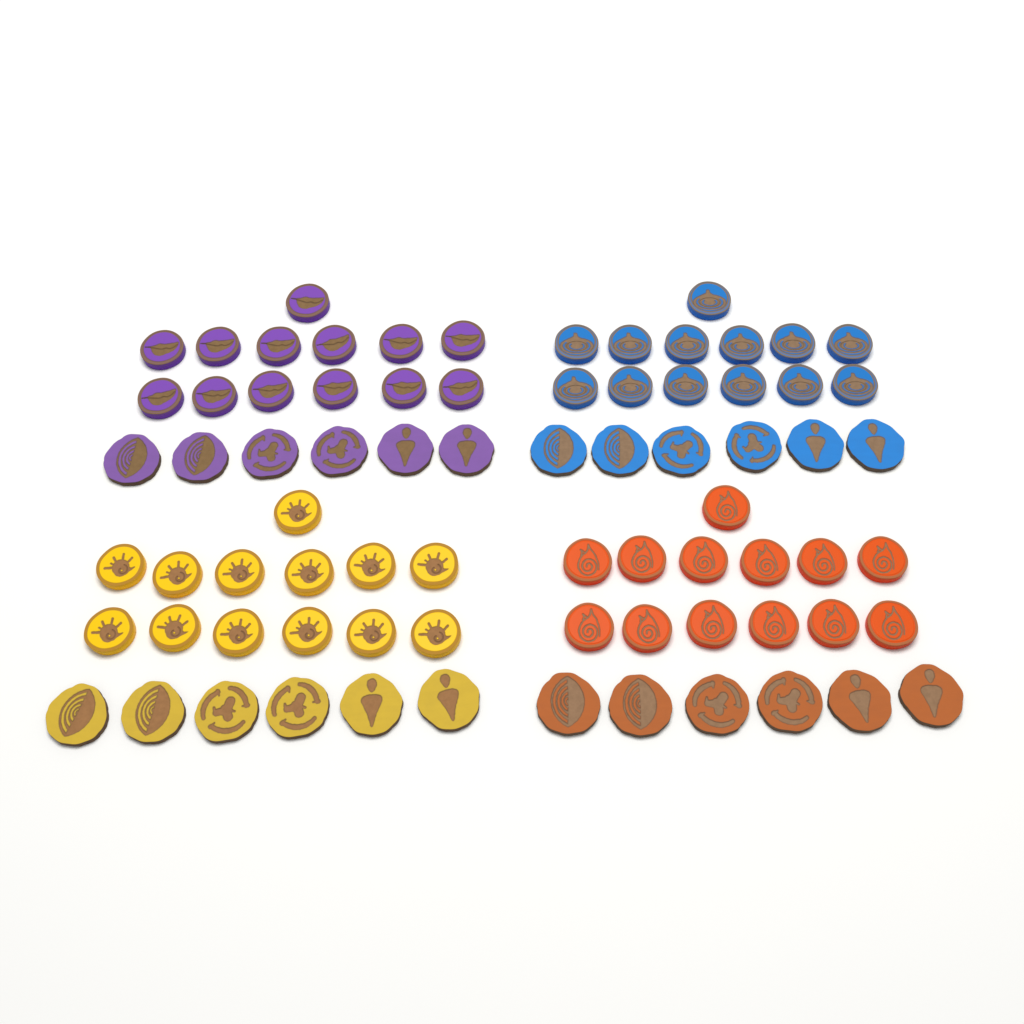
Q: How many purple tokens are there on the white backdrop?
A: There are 19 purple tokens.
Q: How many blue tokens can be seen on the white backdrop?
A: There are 19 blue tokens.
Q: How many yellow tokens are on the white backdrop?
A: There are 19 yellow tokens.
